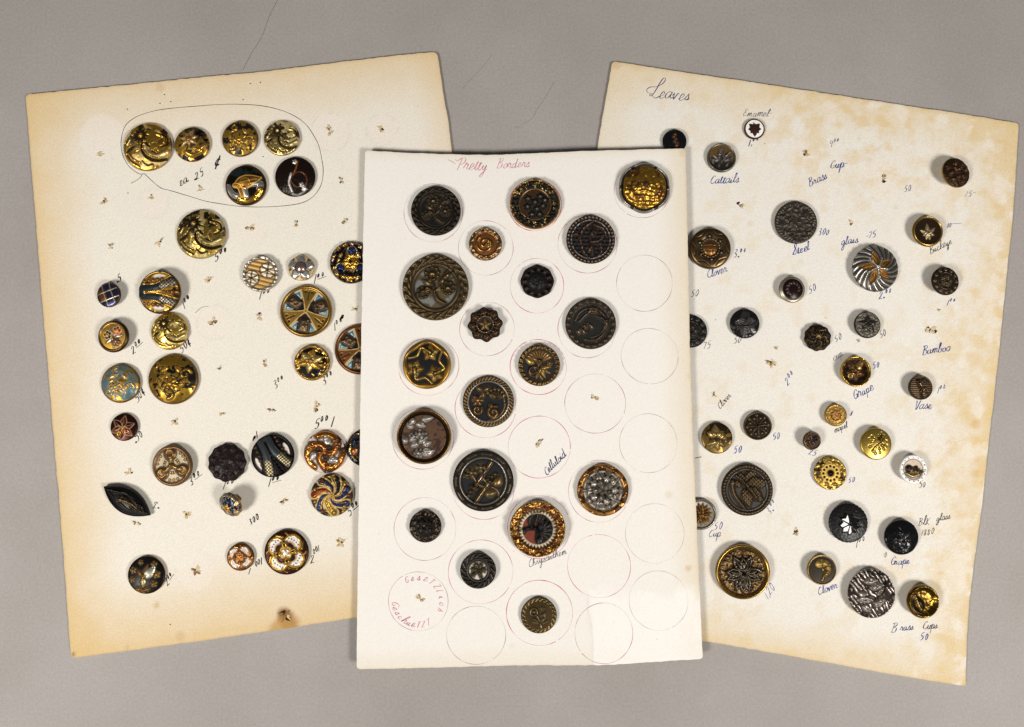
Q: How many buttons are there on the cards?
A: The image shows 81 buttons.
